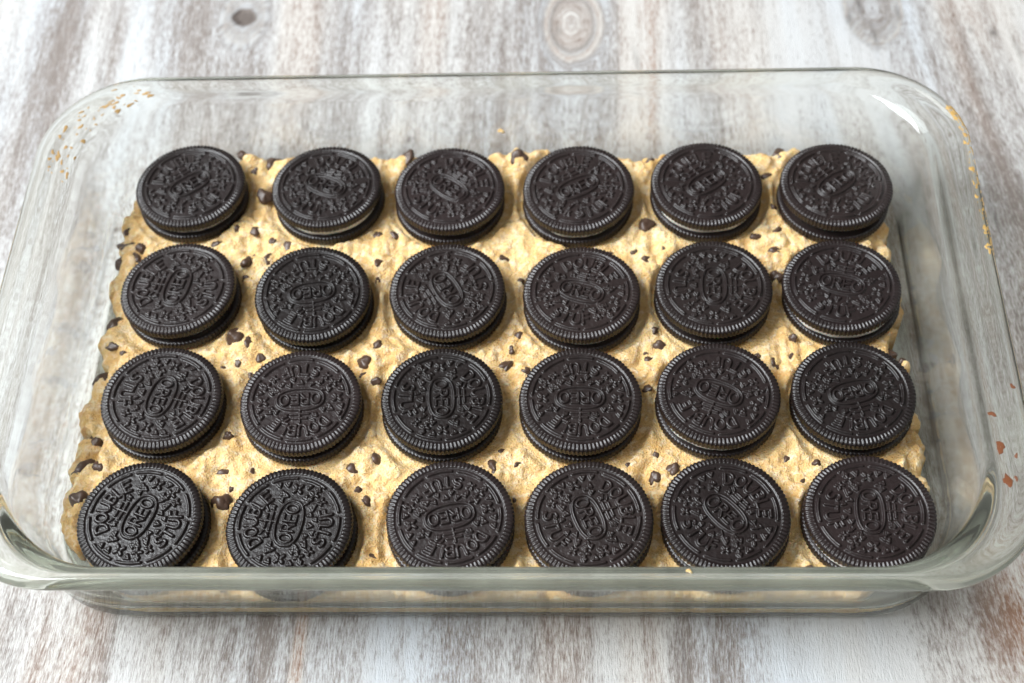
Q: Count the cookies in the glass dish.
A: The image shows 24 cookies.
